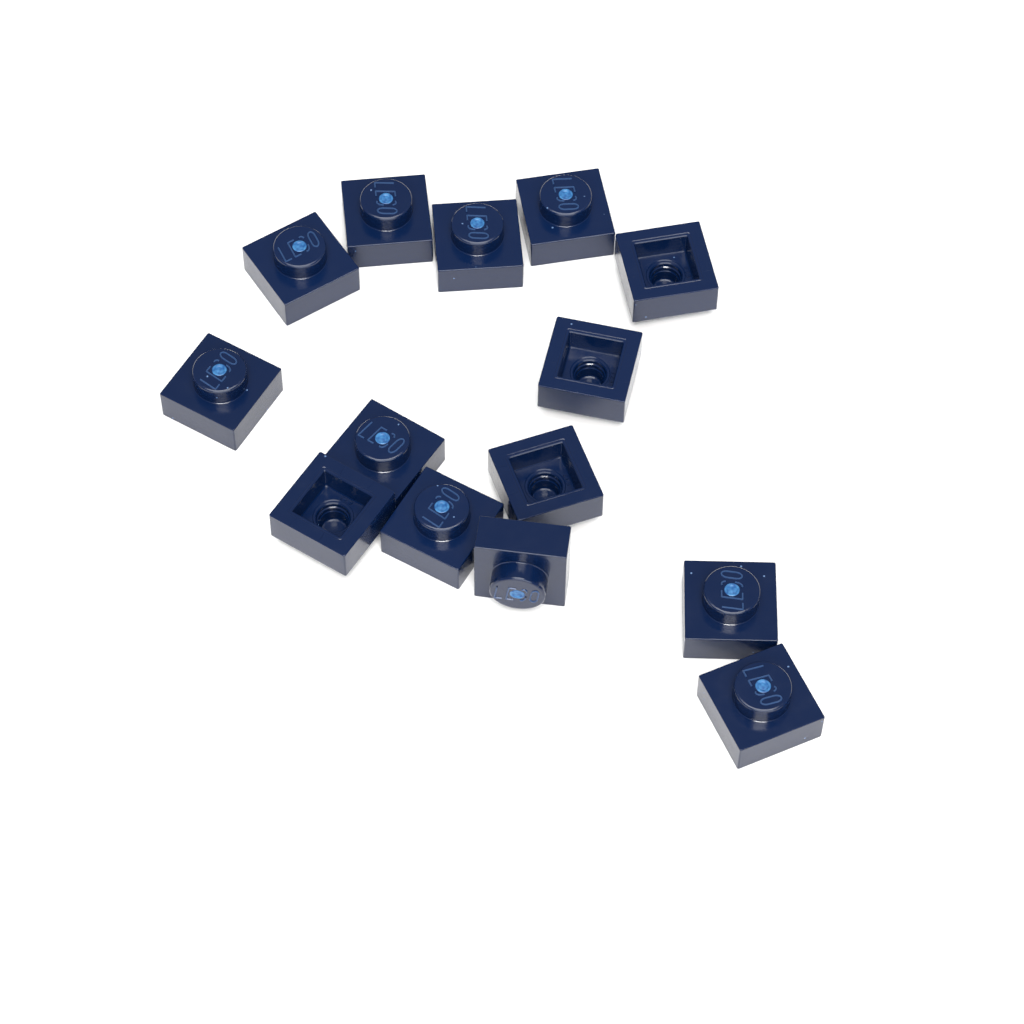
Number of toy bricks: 14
